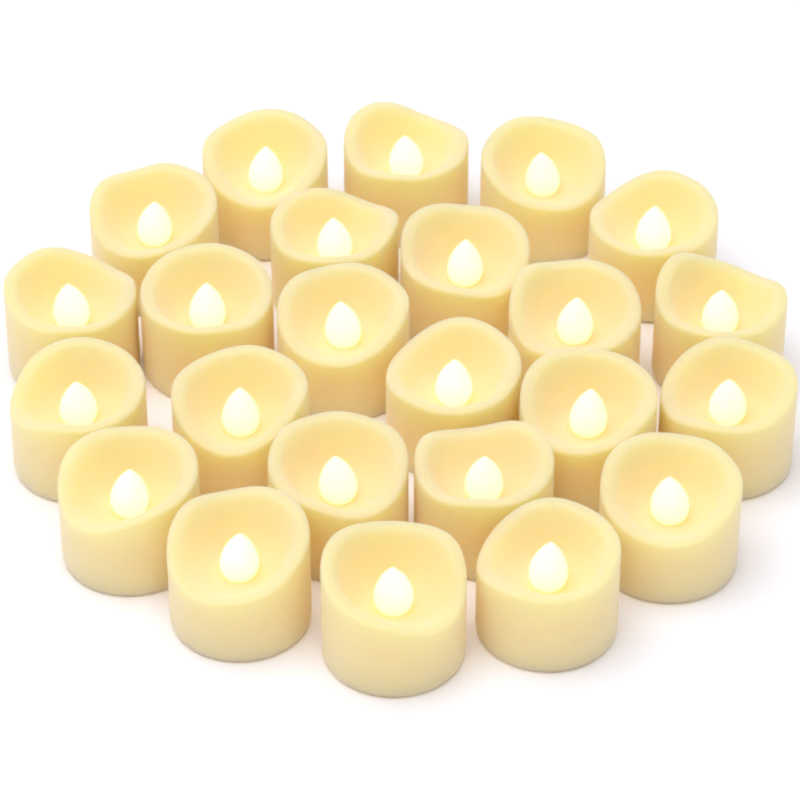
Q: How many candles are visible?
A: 24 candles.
